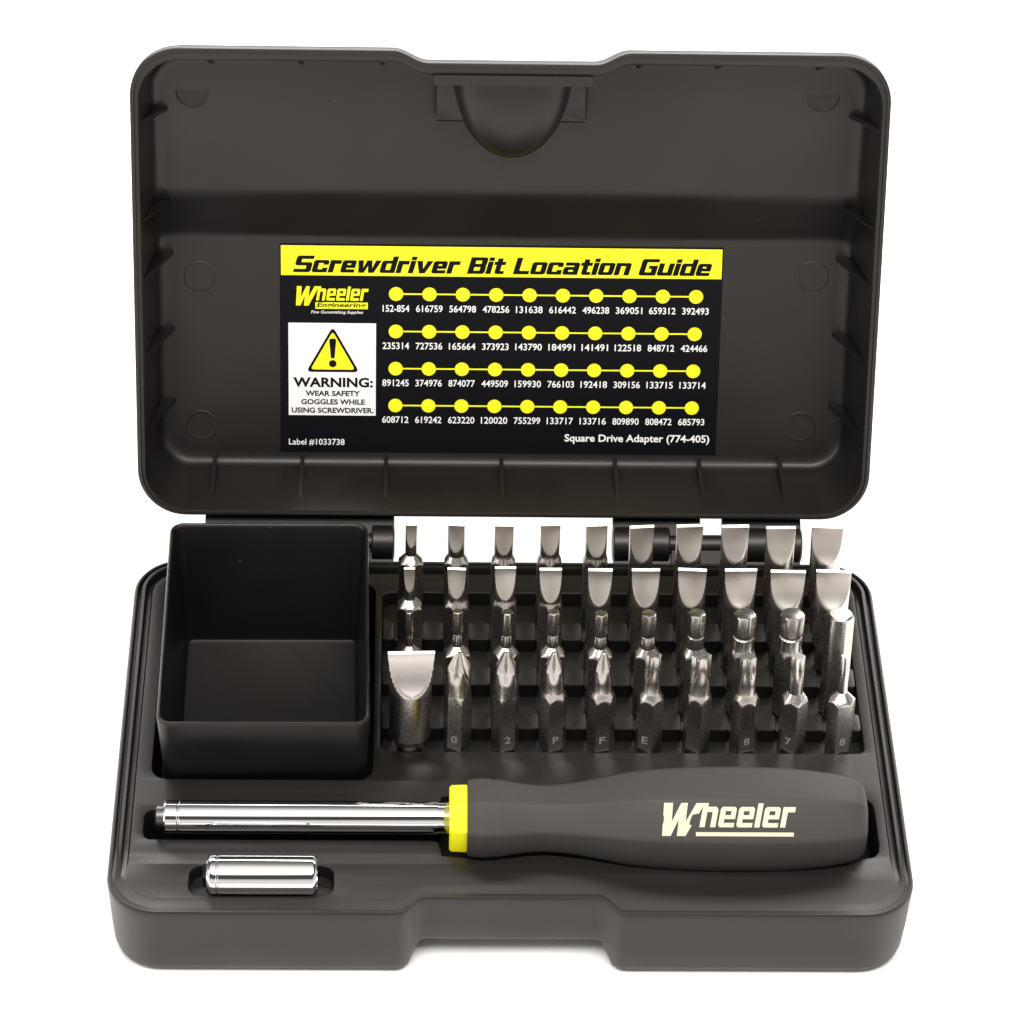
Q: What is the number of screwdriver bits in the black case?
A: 40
